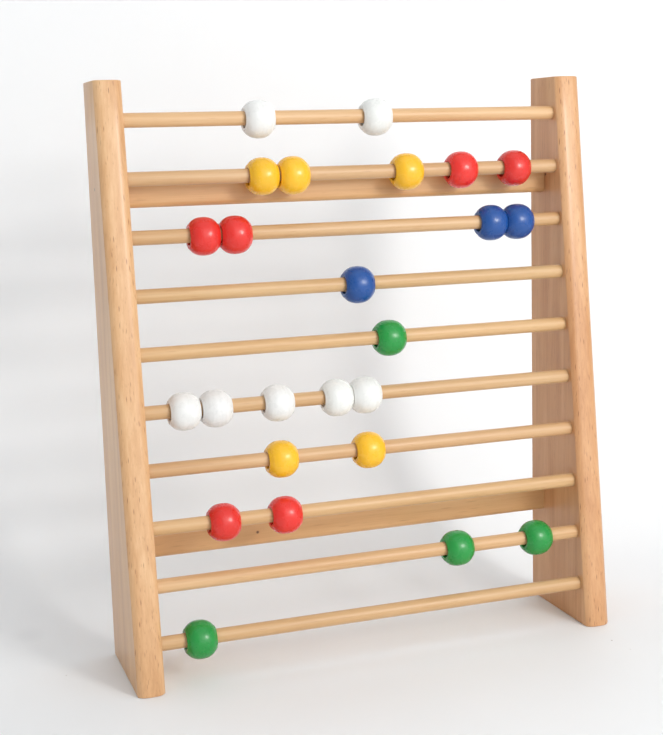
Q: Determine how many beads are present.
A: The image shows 25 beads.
